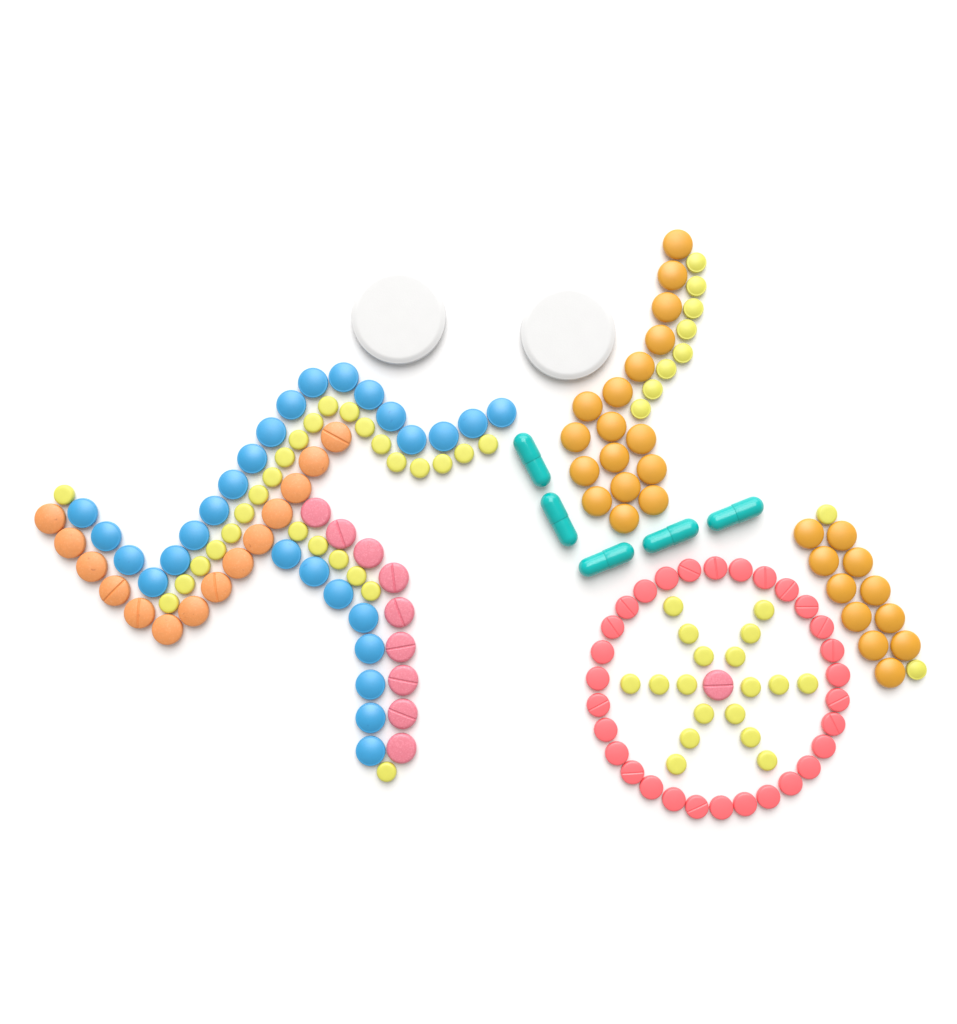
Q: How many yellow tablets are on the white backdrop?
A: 55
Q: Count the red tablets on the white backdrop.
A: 30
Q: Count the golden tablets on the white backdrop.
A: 28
